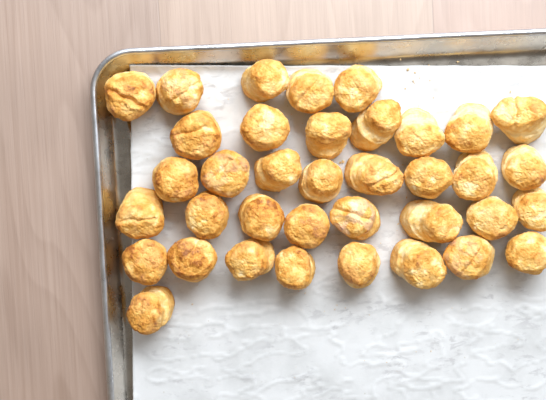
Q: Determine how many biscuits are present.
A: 37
